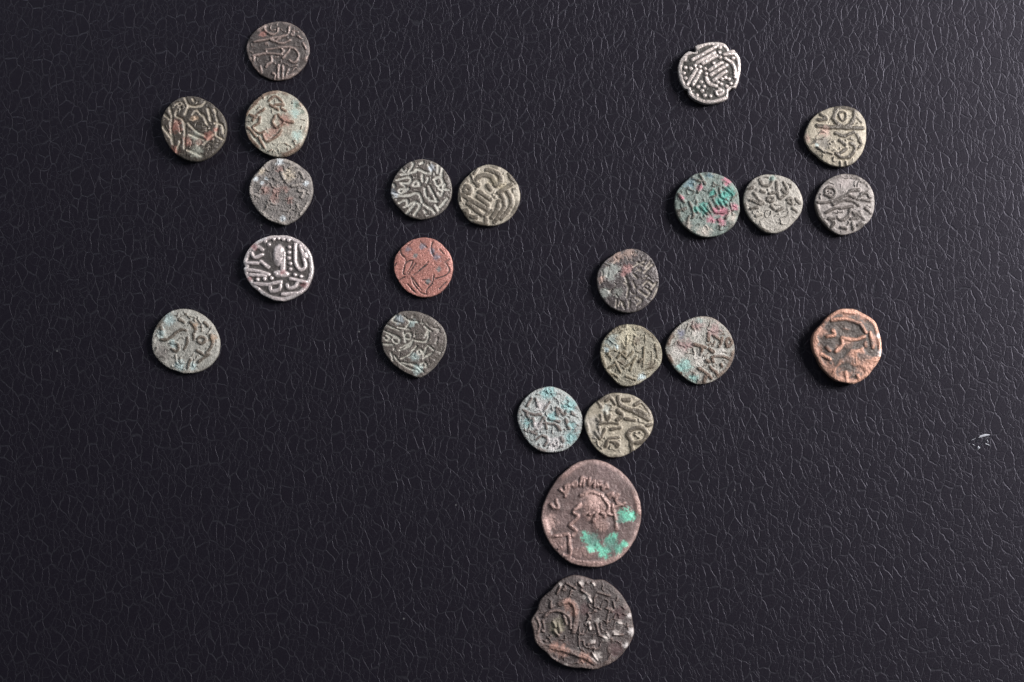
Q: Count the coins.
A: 23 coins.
